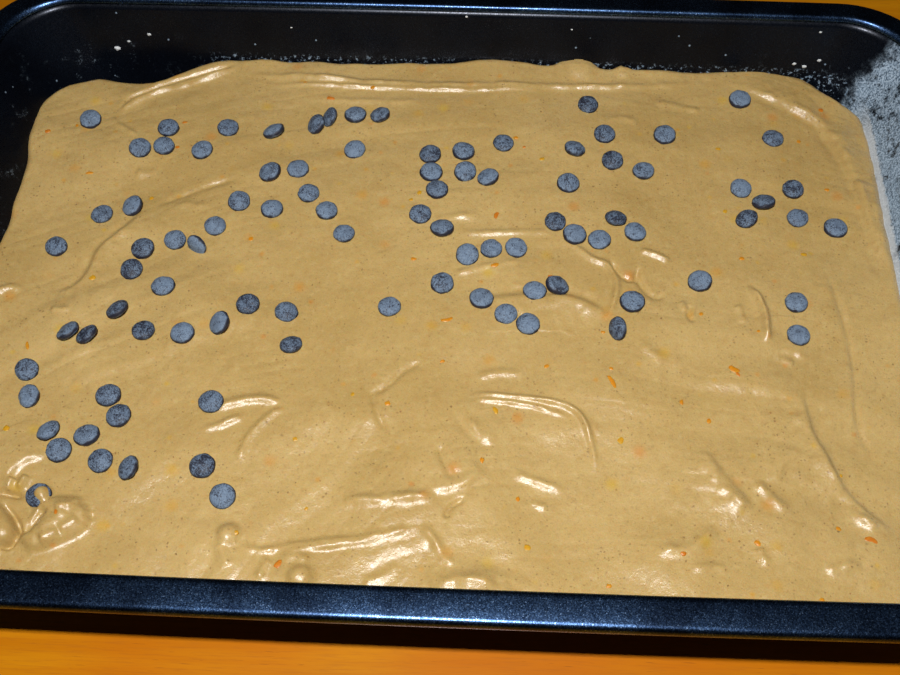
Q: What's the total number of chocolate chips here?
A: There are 94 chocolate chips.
